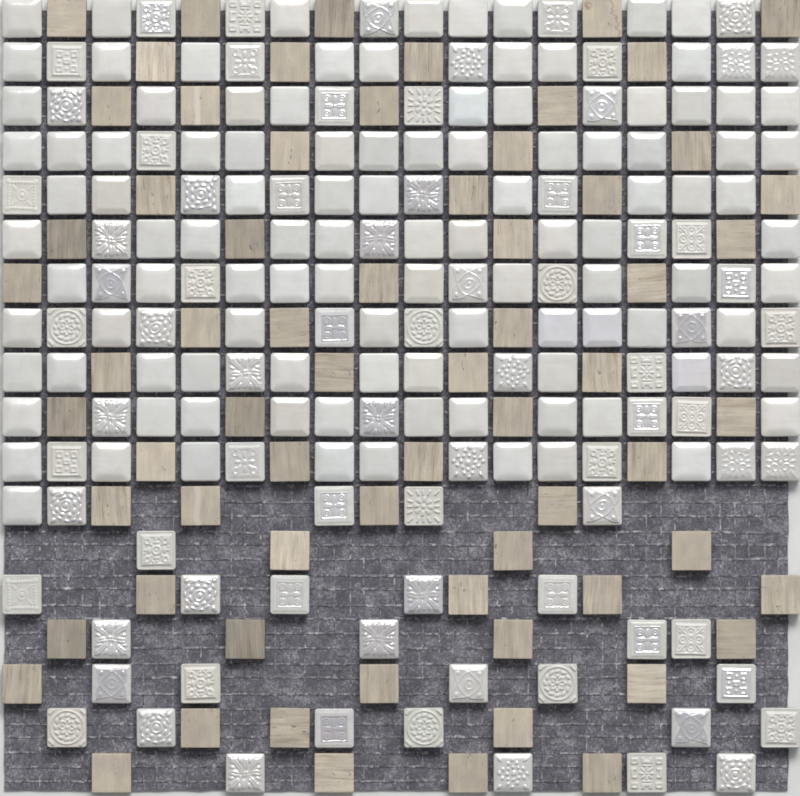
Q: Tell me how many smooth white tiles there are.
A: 107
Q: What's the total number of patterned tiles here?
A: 79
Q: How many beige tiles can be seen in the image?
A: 67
